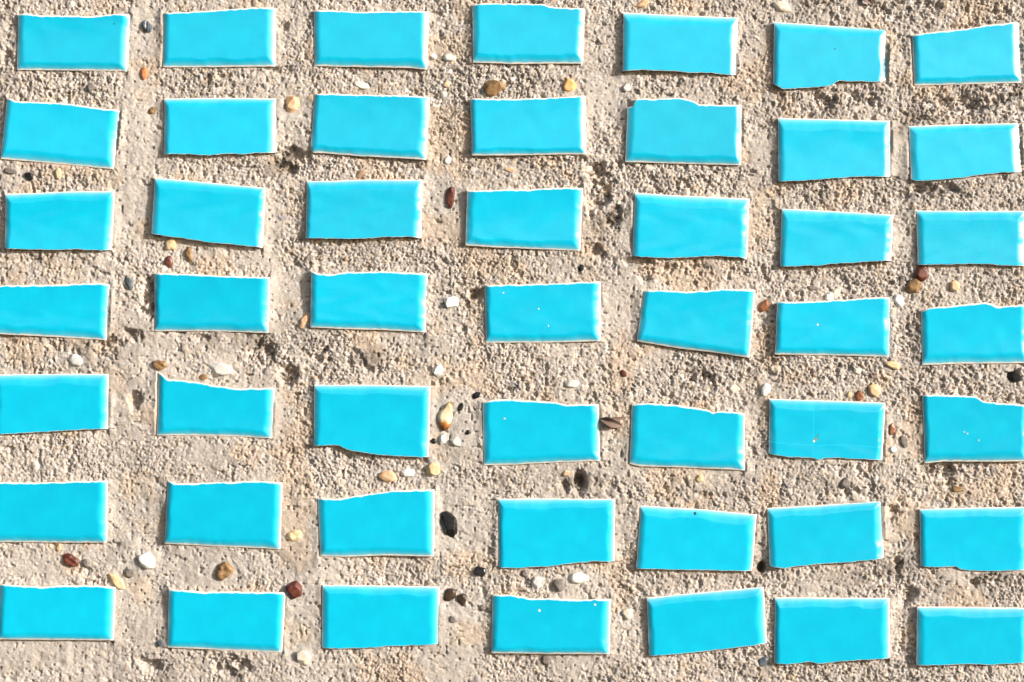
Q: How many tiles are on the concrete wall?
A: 49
